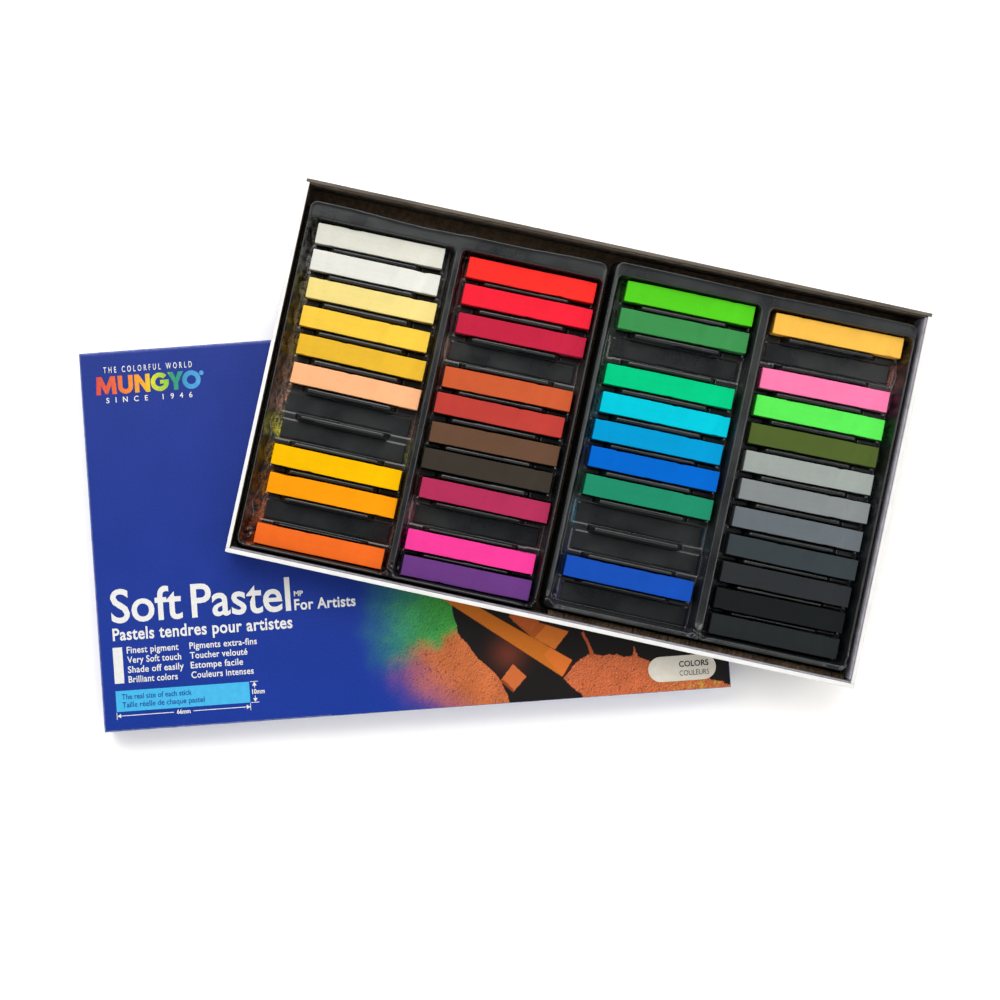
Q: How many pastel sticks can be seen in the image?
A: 38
